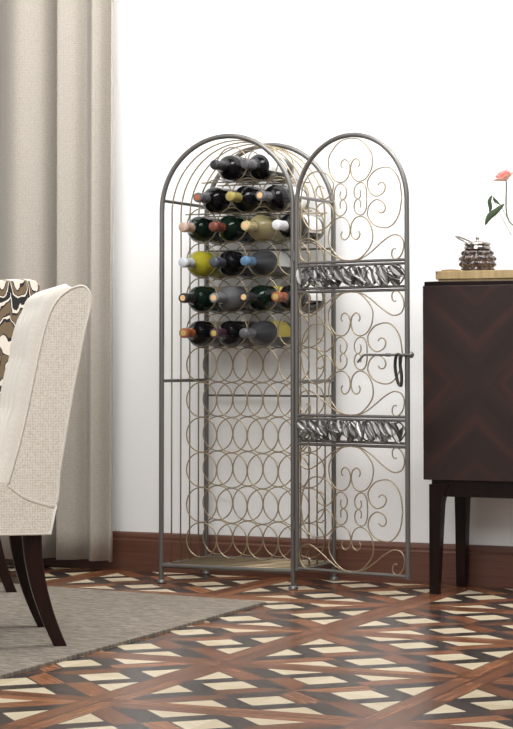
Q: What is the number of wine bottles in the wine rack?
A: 19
